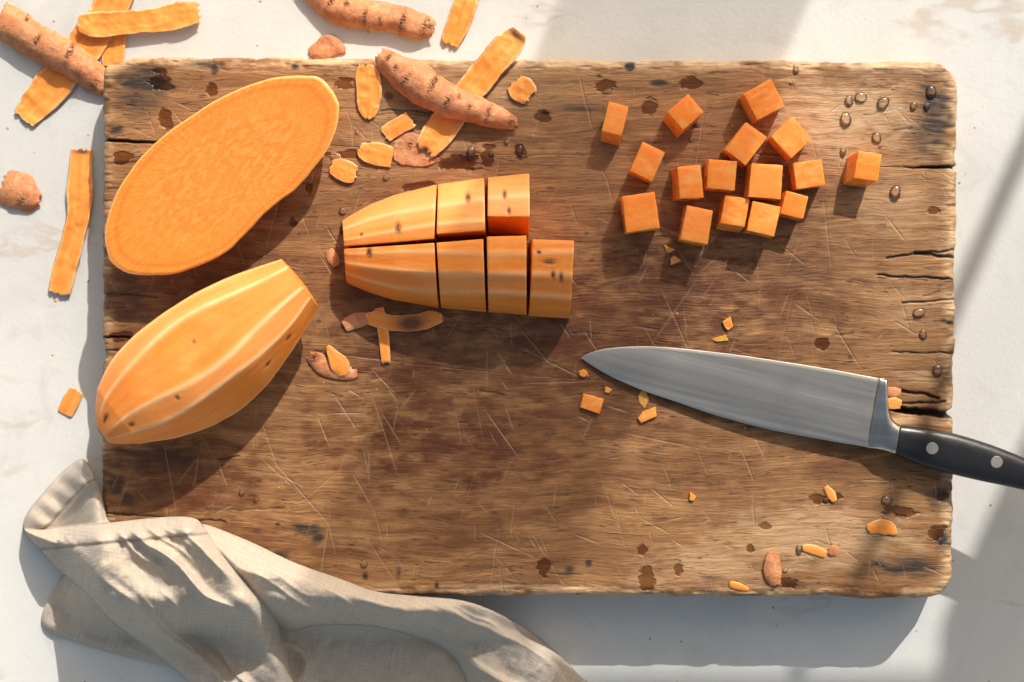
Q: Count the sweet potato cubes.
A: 16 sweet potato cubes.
